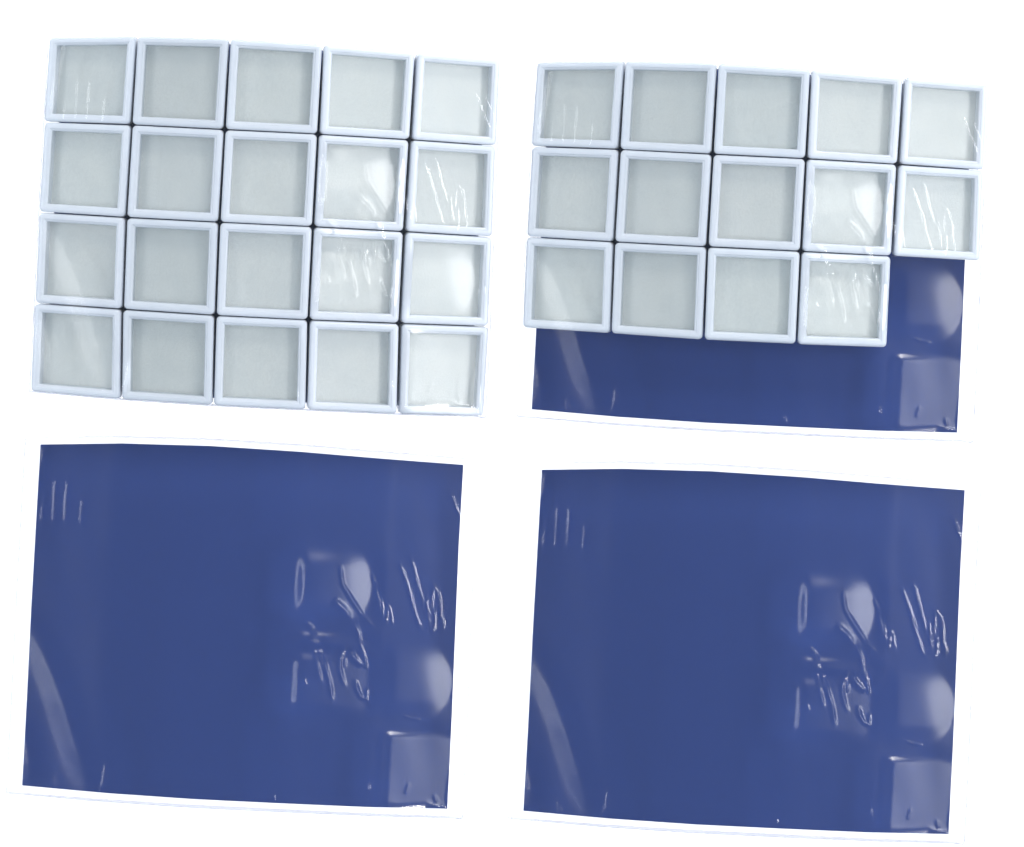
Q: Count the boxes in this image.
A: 34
